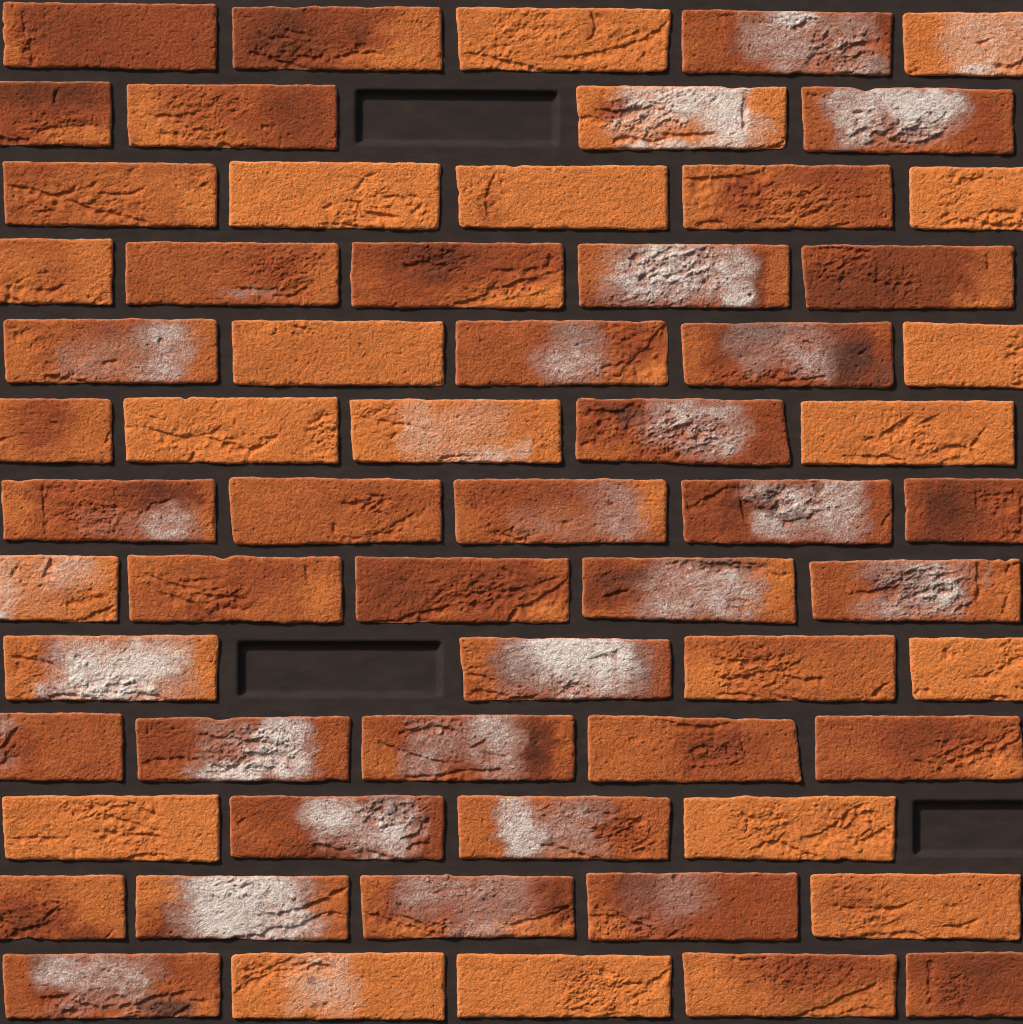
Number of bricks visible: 62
